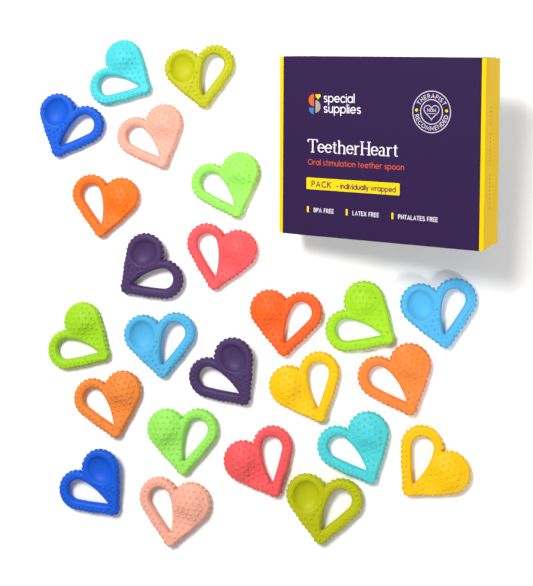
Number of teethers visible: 24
